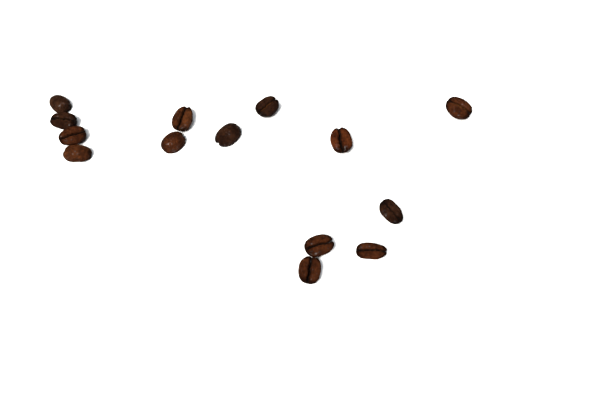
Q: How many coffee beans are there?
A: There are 14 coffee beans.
